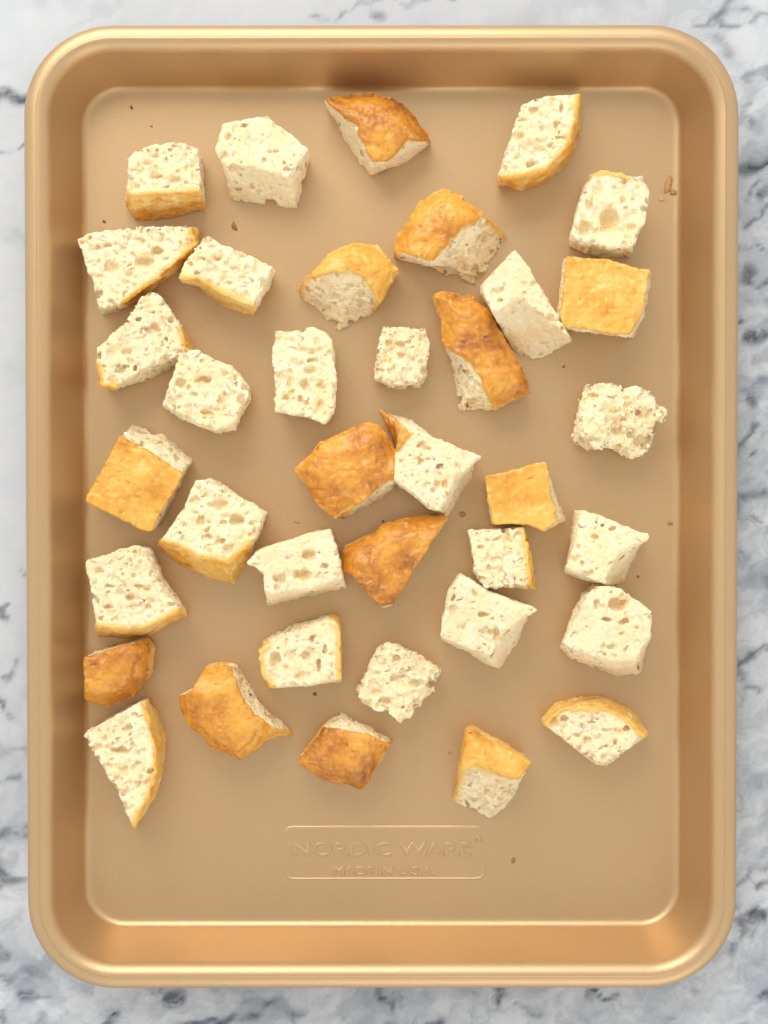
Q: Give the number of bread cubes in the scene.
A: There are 37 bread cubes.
